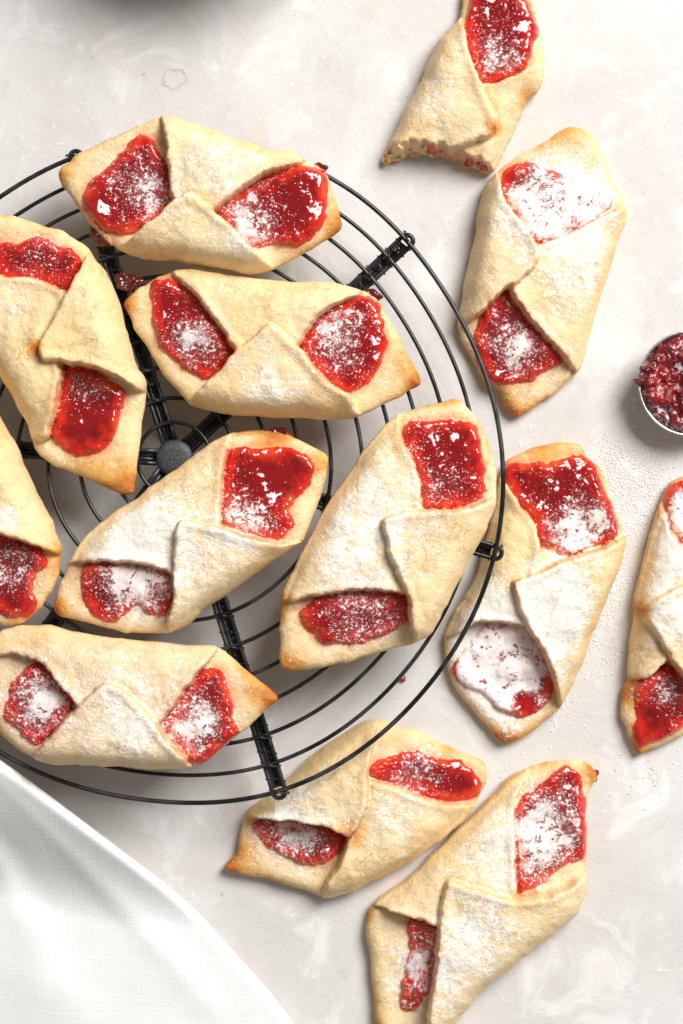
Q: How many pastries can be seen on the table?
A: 13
